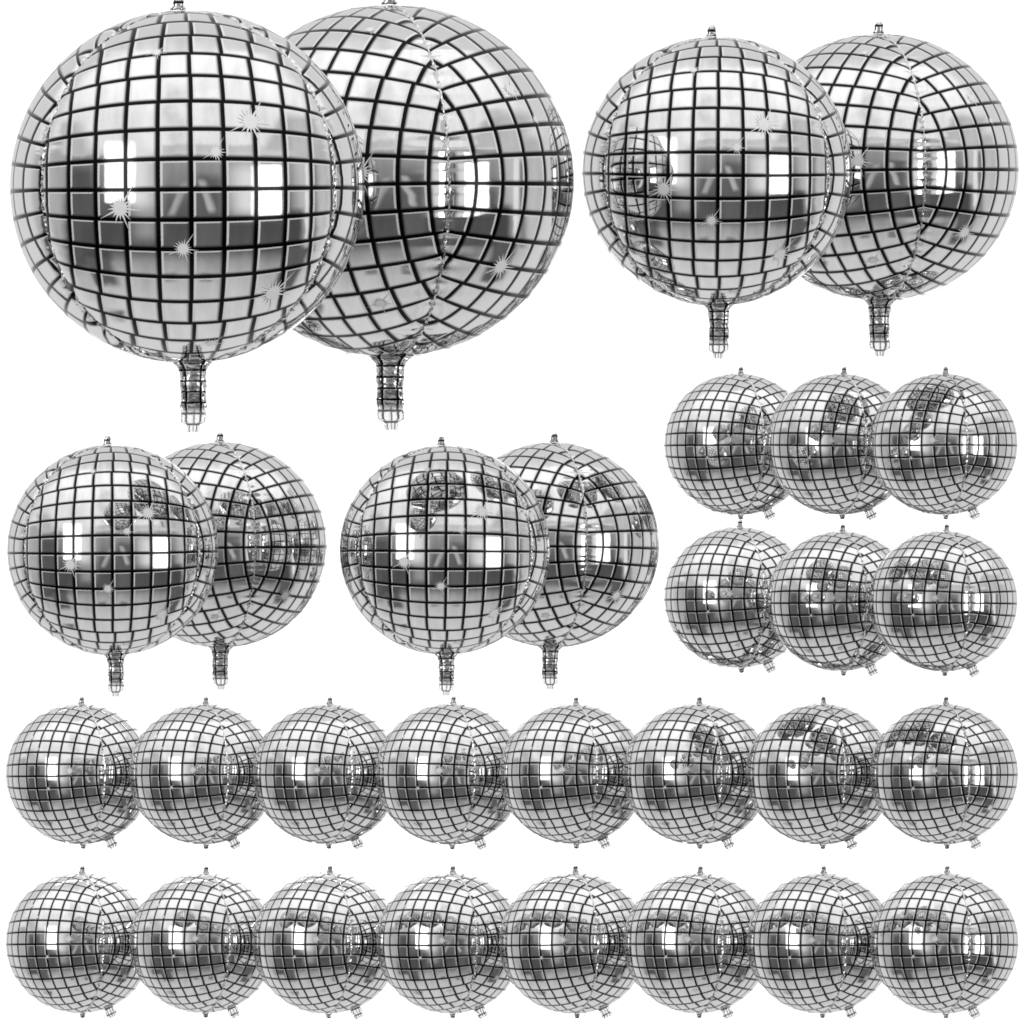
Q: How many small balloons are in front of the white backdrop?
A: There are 22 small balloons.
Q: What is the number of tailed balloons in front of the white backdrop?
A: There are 8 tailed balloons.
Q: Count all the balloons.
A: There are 30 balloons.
